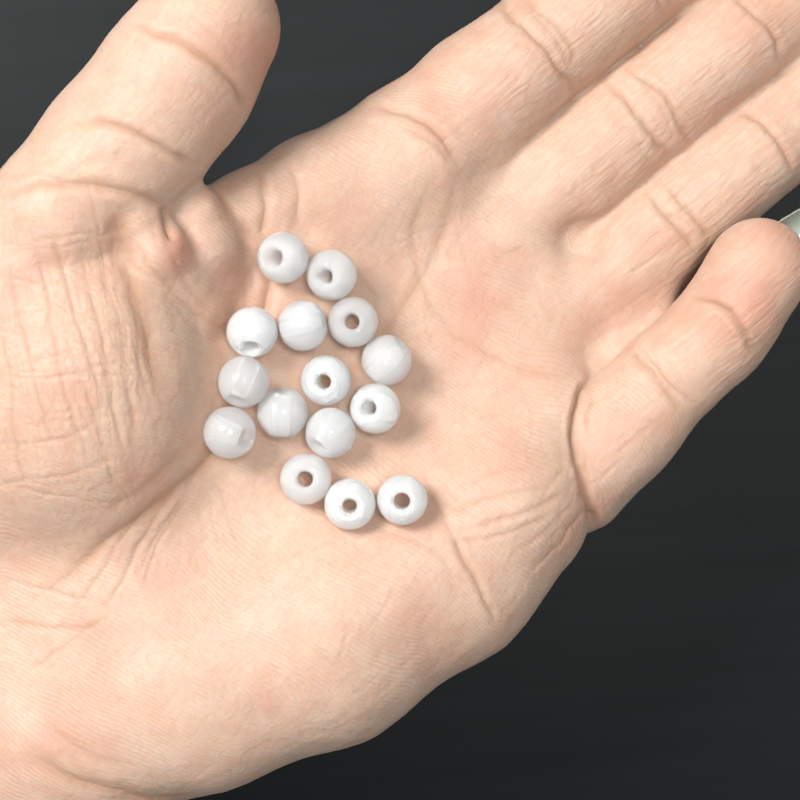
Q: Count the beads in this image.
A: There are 15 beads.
